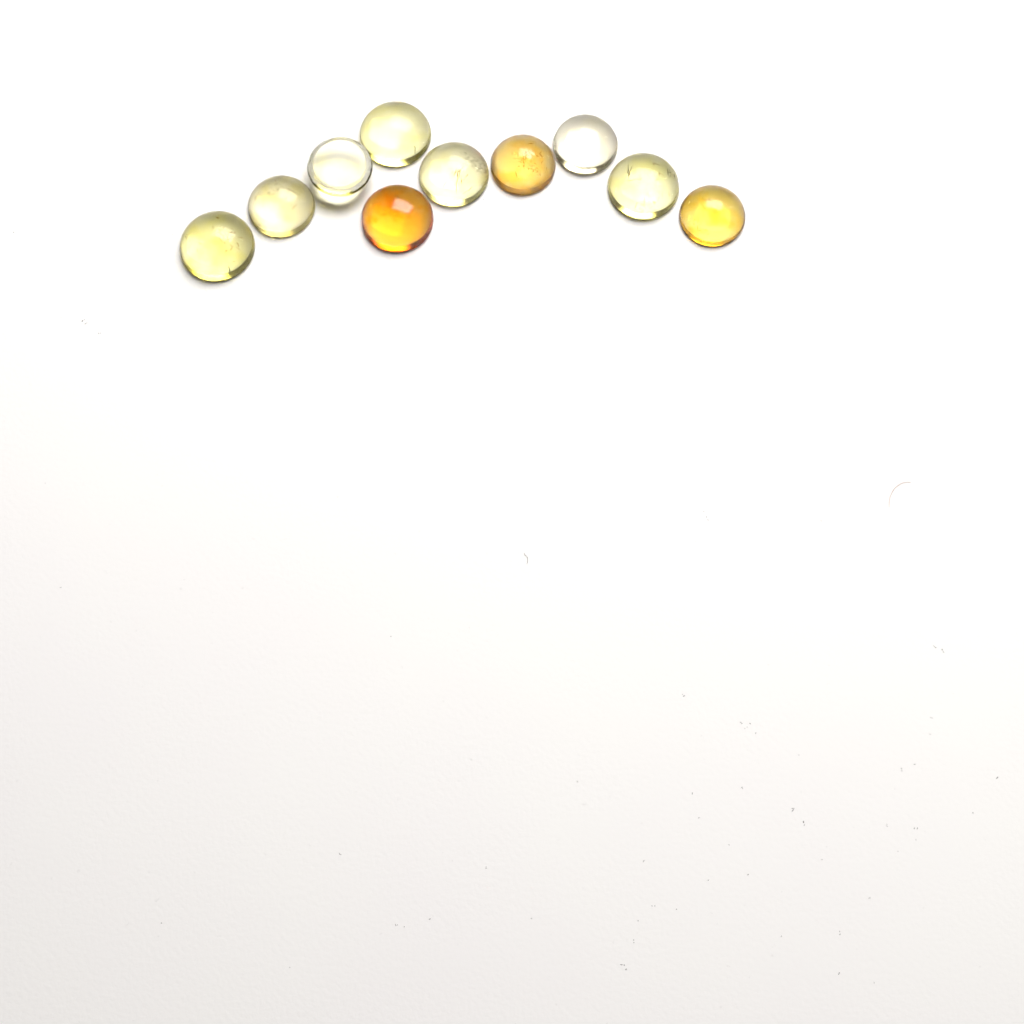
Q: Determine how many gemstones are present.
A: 10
